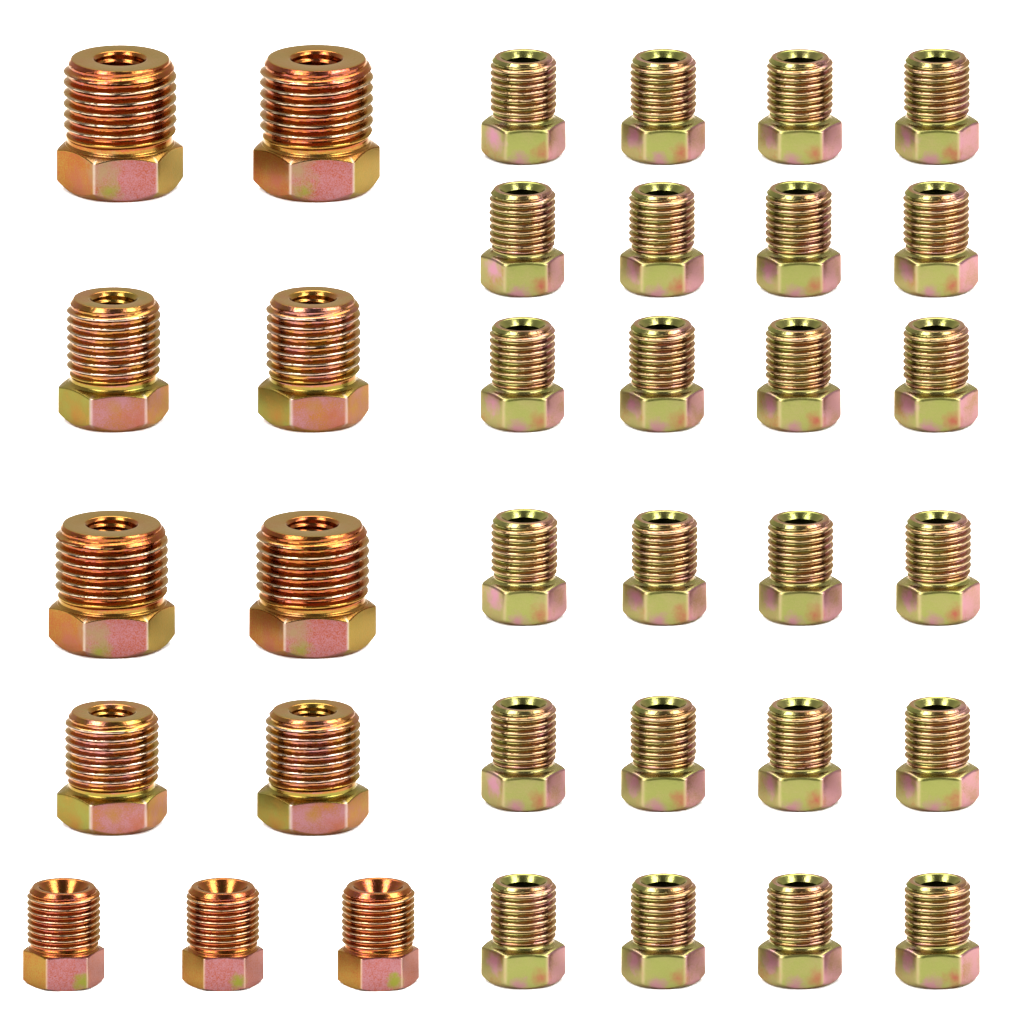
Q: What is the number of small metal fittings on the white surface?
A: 27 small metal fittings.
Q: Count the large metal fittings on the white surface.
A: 8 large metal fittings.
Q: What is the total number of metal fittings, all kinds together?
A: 35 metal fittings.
